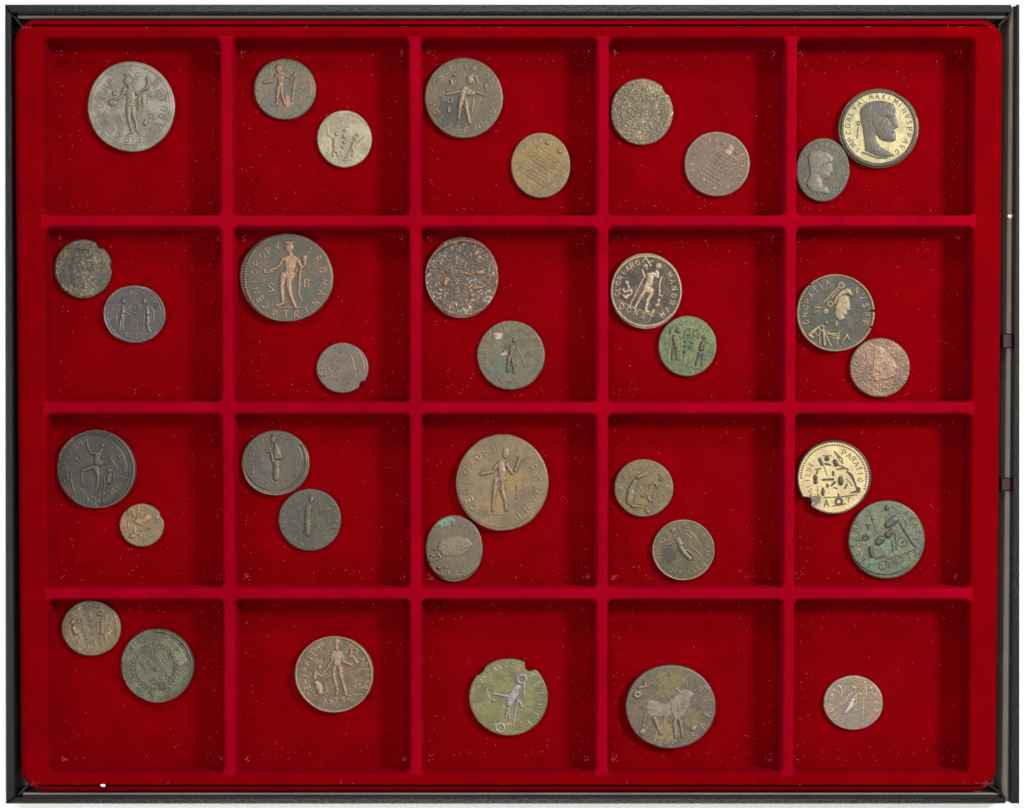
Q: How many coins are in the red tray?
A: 35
